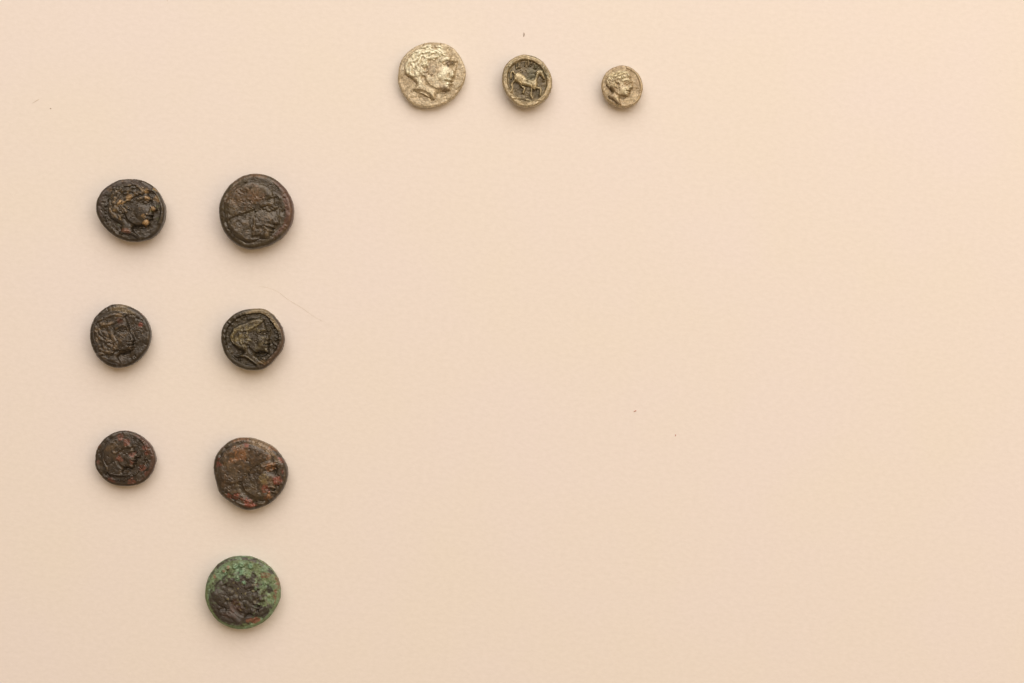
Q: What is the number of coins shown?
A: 10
